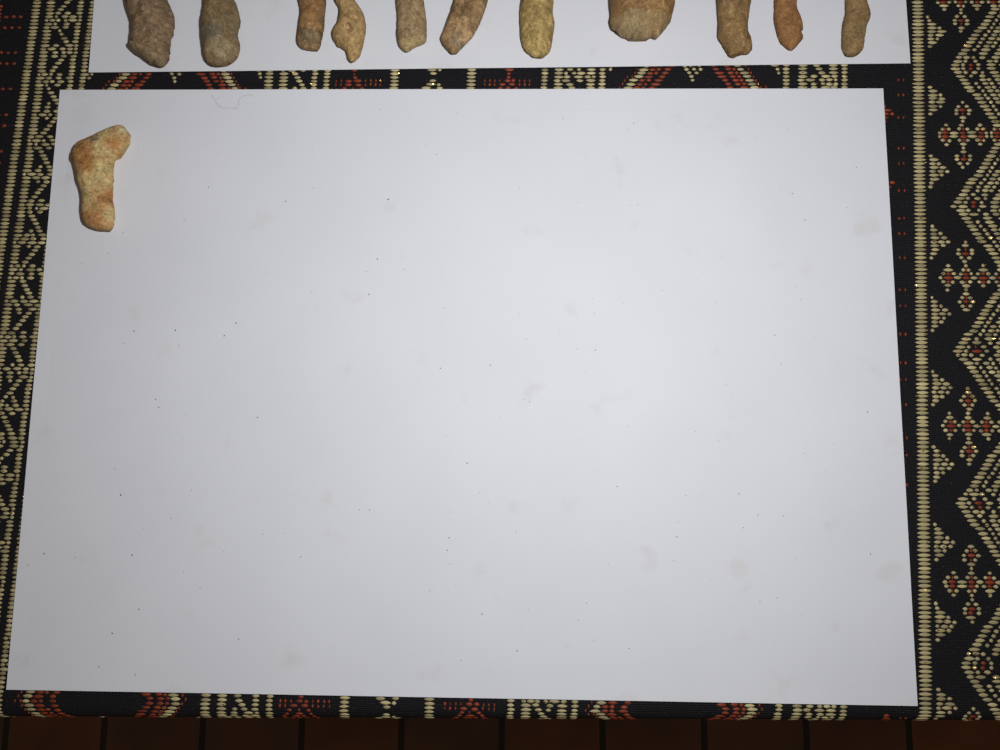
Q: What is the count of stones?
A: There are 12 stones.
